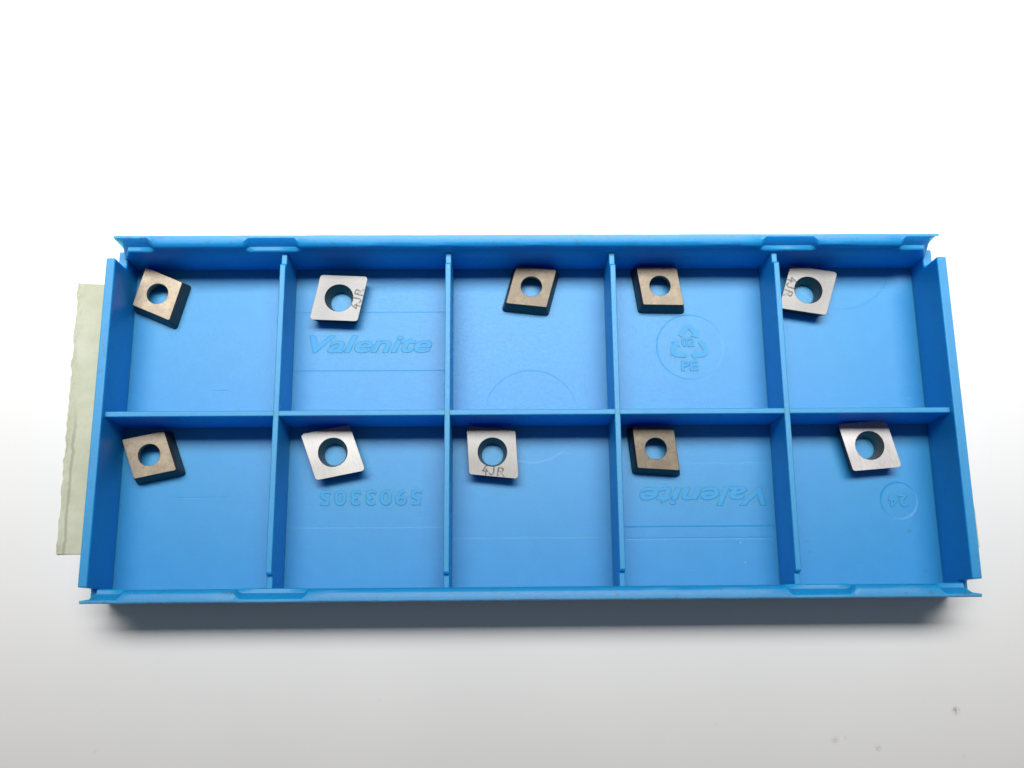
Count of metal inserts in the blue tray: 10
